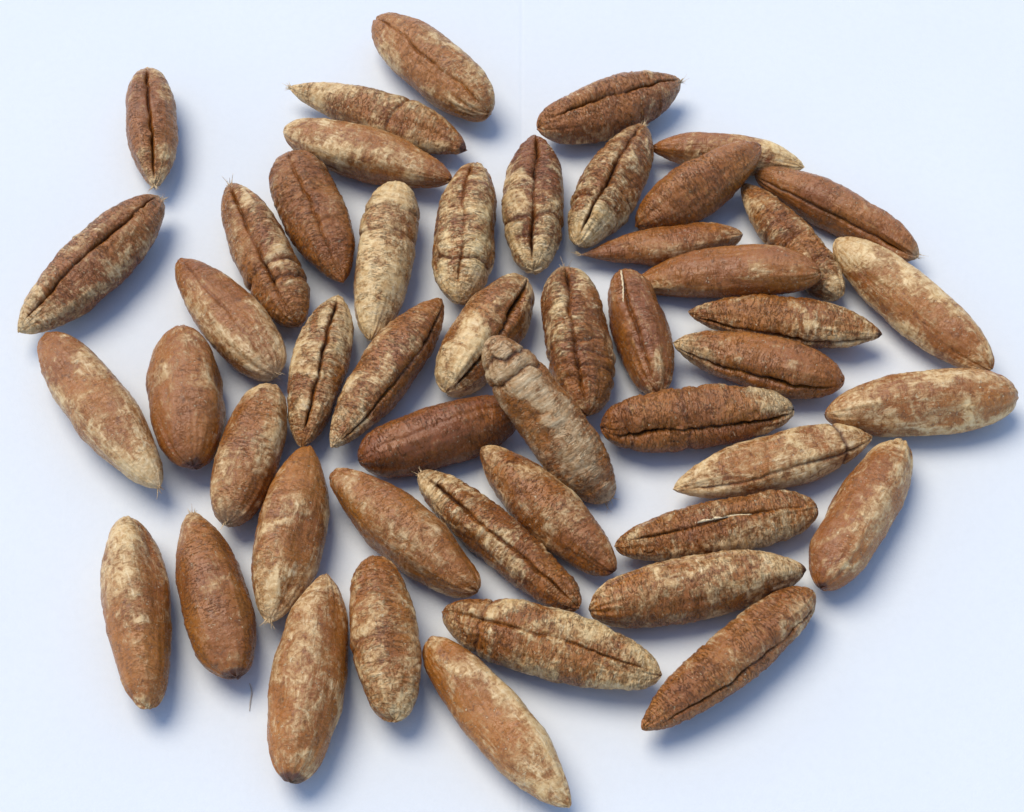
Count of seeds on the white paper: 49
